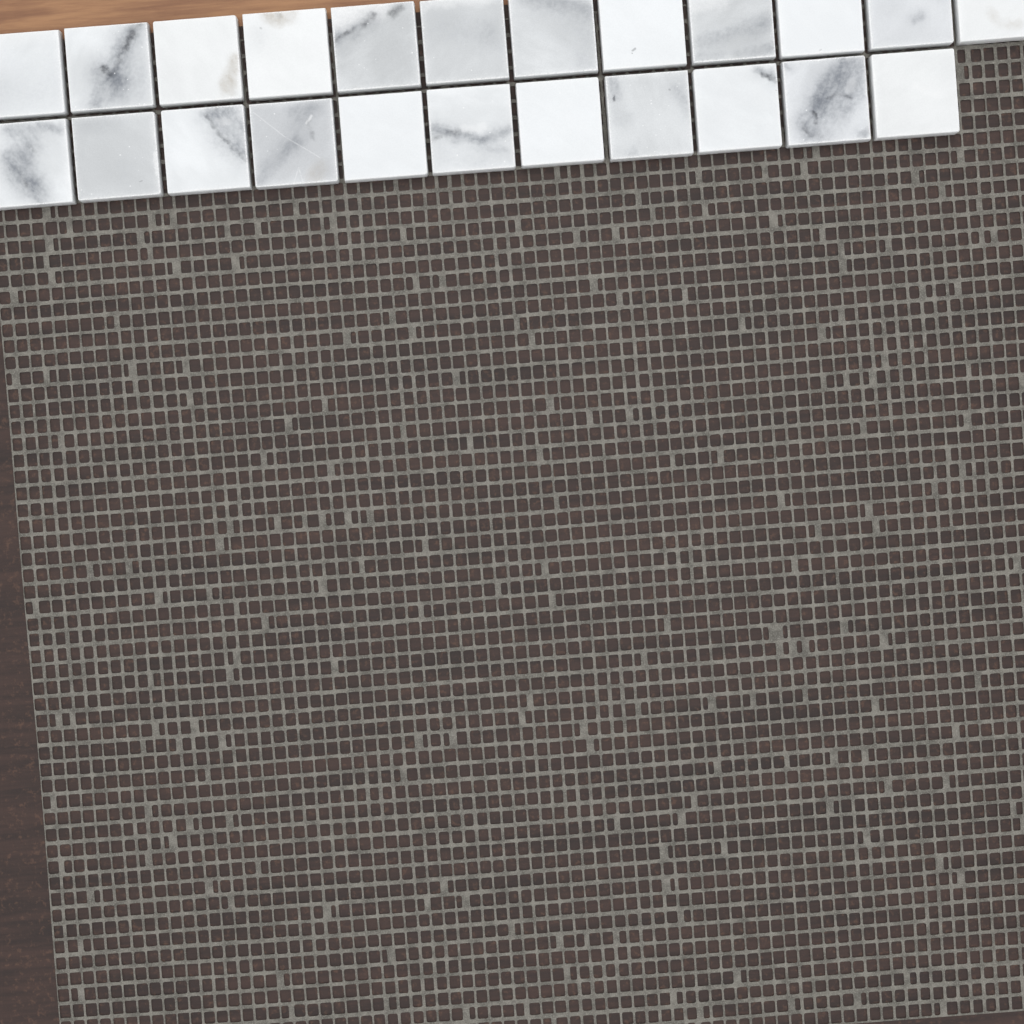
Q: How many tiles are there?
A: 23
